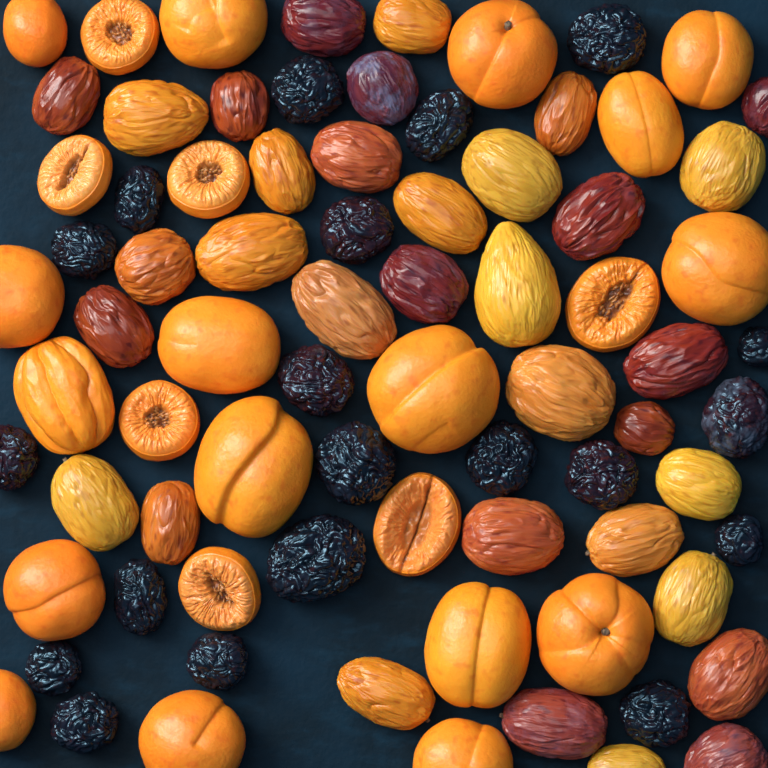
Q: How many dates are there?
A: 34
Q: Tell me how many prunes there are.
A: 20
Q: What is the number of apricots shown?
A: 17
